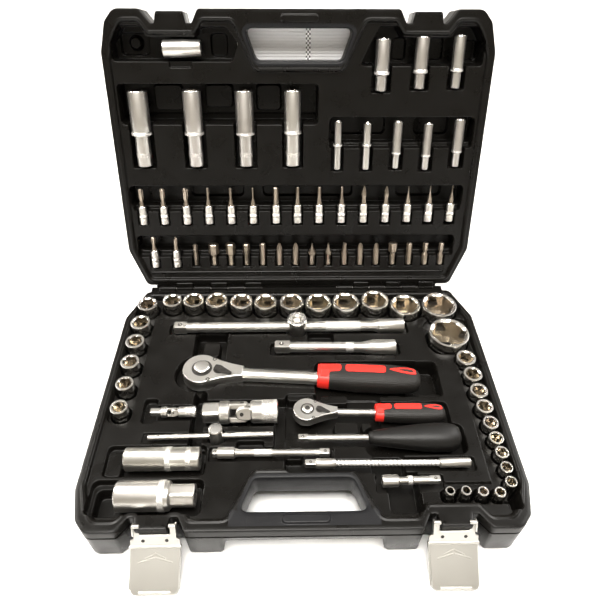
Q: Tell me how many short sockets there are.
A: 31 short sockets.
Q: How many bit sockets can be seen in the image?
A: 17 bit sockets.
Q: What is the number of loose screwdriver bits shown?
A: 16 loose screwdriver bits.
